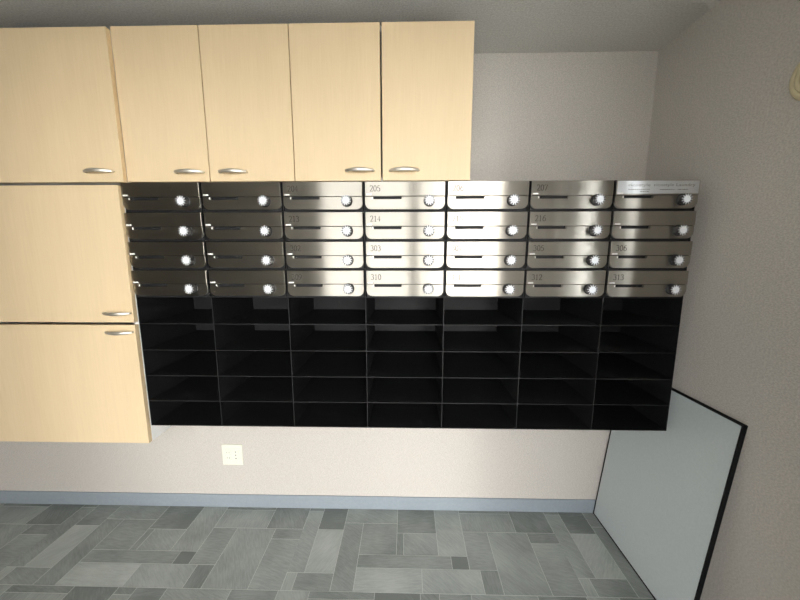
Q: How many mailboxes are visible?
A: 28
